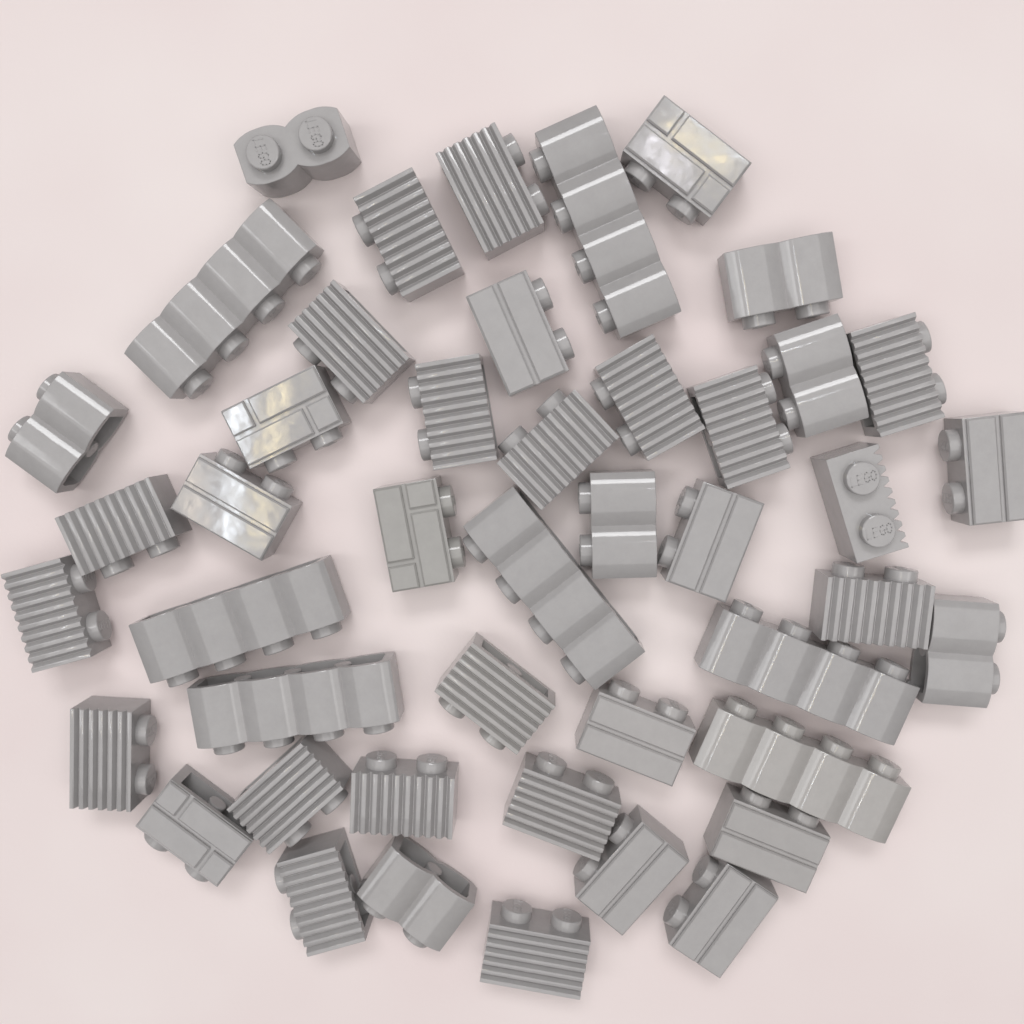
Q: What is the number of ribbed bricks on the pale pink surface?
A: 19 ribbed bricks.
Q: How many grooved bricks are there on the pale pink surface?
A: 12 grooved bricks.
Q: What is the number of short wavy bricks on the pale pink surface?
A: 7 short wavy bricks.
